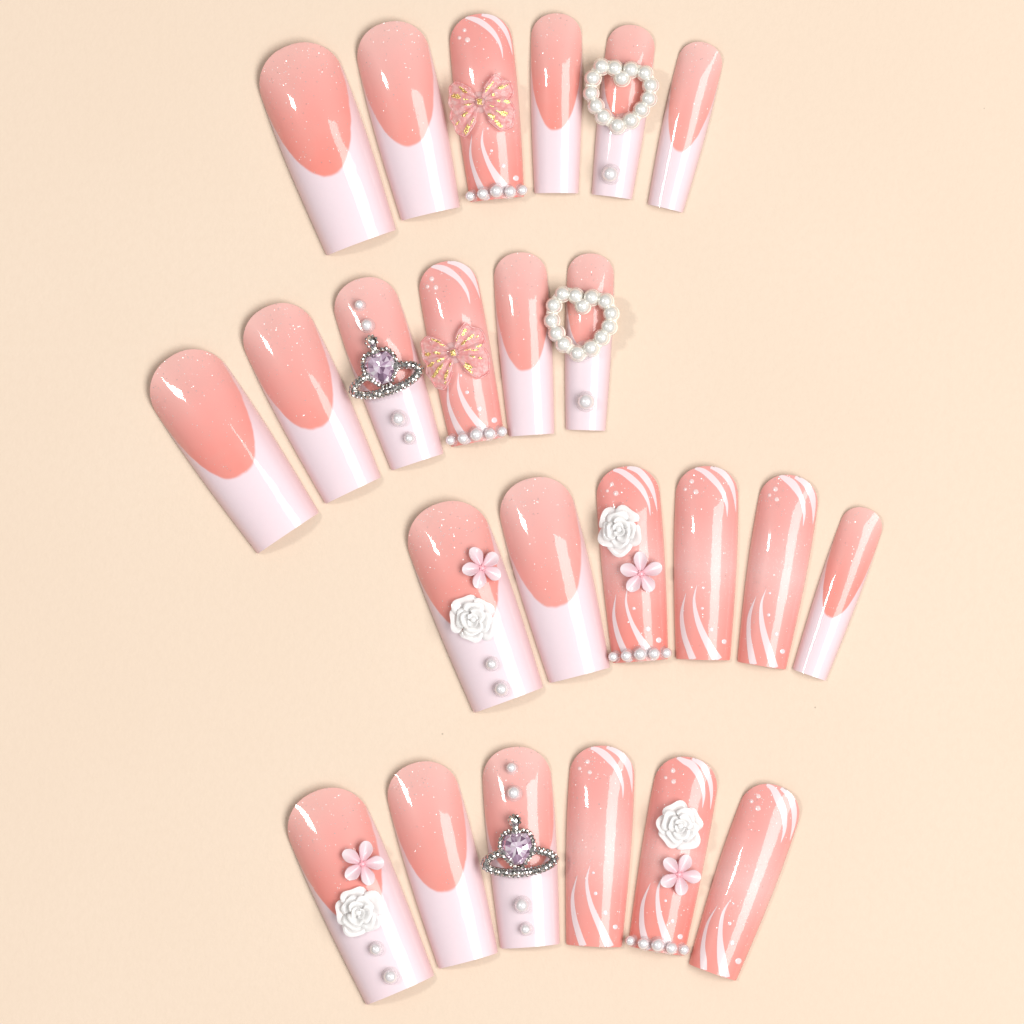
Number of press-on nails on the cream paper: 24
